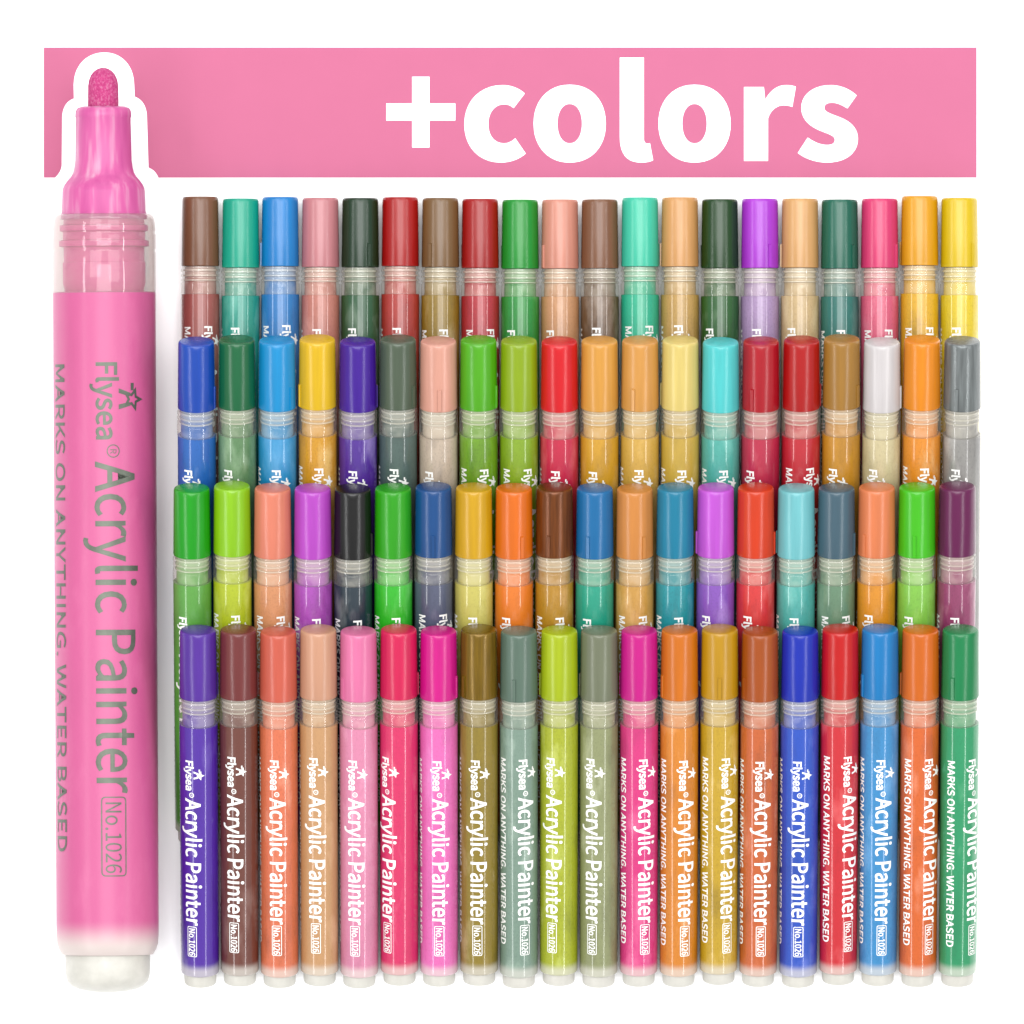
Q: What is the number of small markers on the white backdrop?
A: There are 80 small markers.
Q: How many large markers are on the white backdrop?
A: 1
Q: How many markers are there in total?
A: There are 81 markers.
